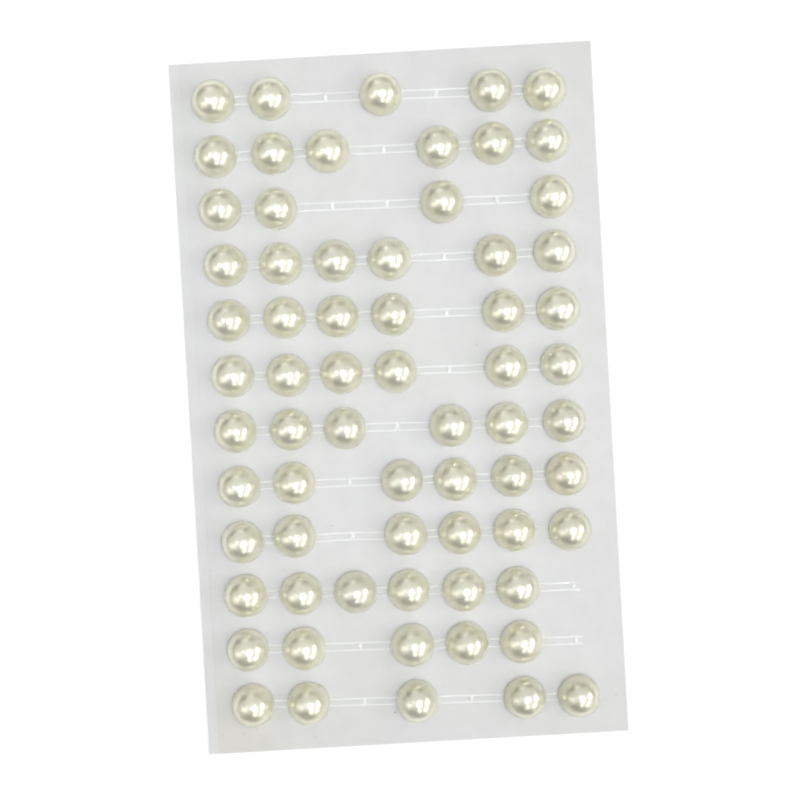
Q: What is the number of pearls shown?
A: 67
